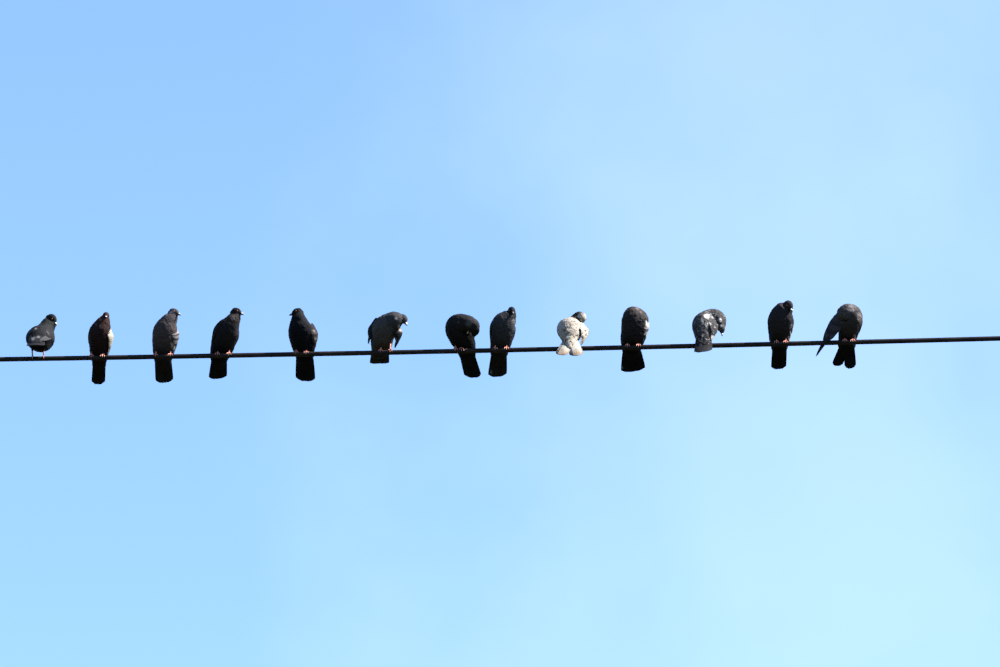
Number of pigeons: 13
